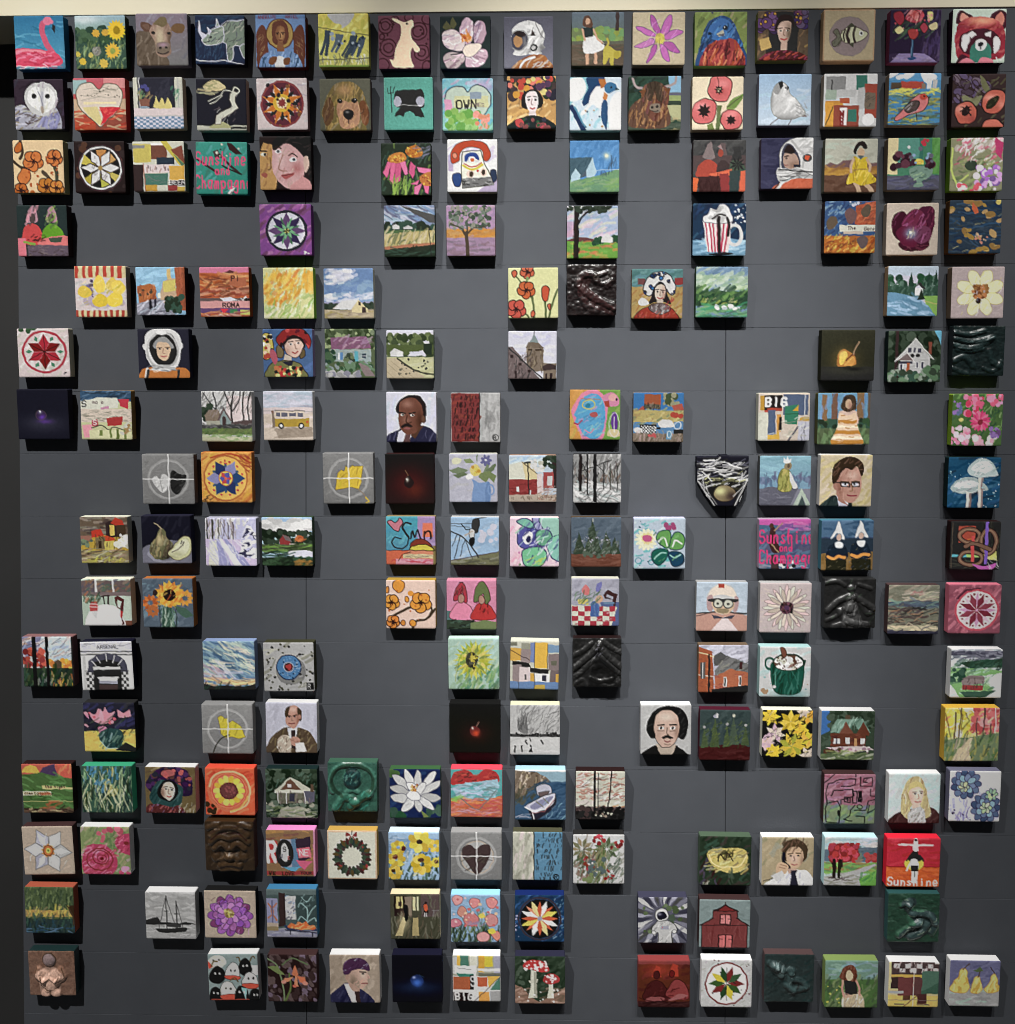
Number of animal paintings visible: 15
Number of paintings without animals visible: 172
